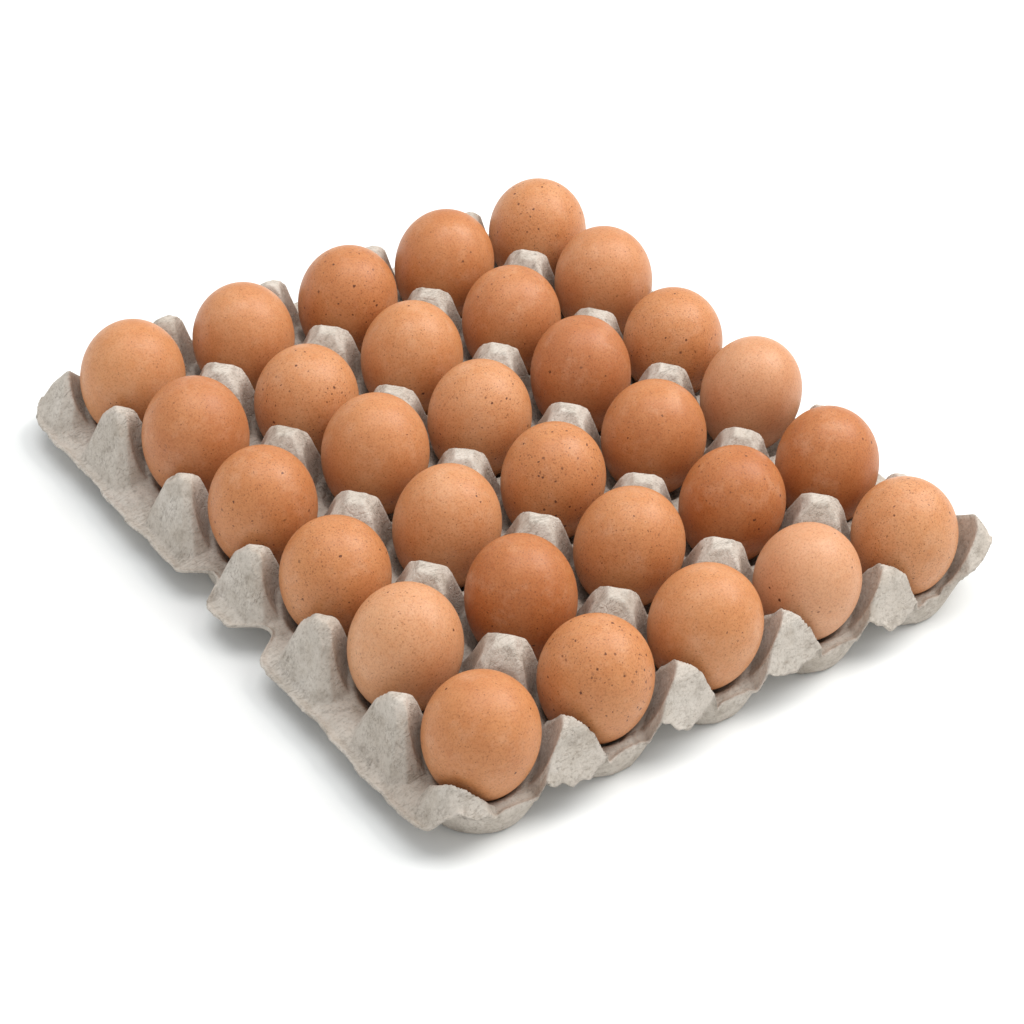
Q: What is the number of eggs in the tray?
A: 30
